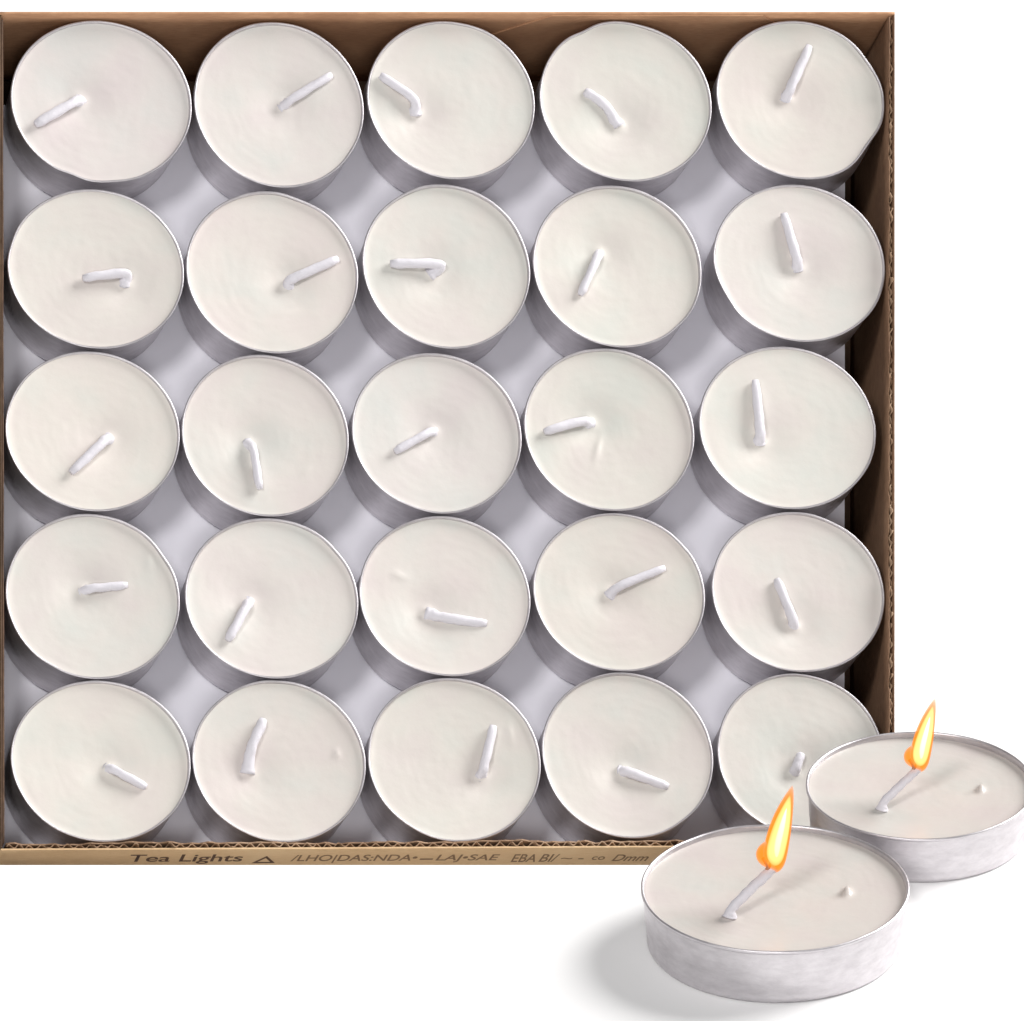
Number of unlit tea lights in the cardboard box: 25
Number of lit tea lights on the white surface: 2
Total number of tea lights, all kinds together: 27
